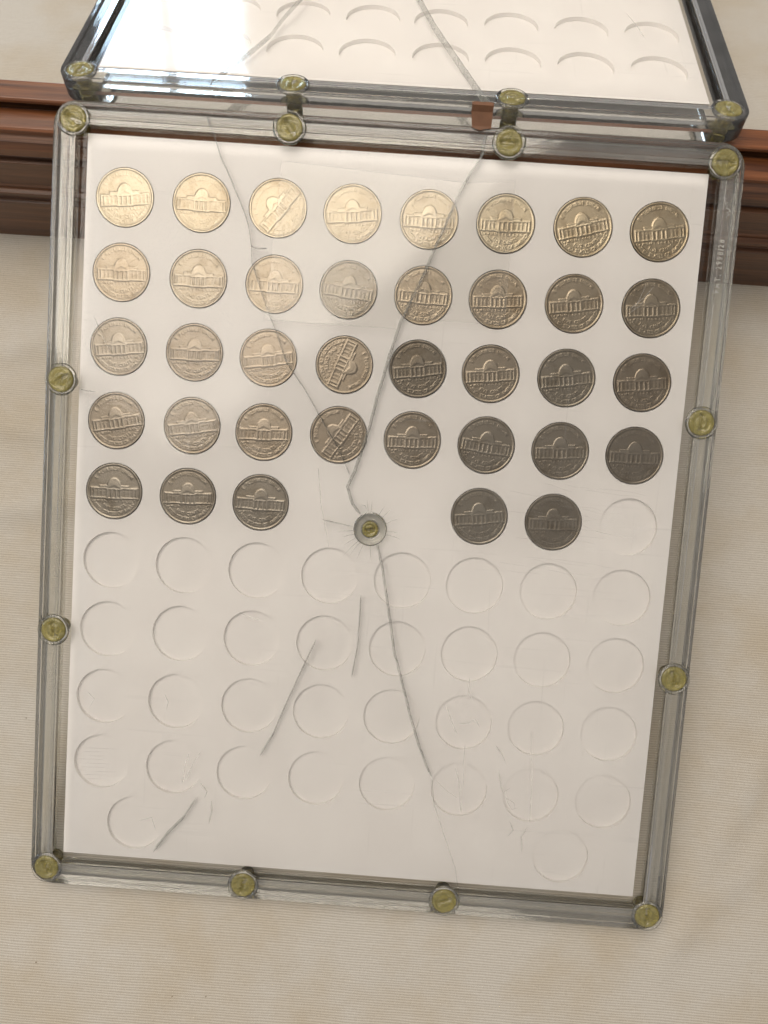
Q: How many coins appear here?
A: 37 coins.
